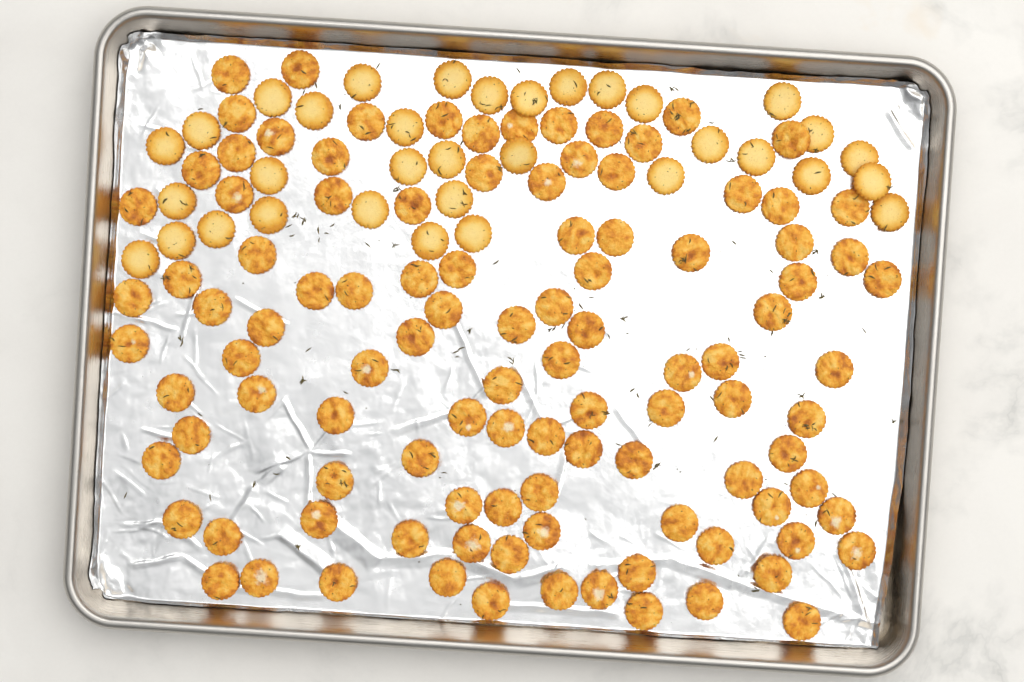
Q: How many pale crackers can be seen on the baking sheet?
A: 34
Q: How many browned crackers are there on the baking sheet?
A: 105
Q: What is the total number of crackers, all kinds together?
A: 139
